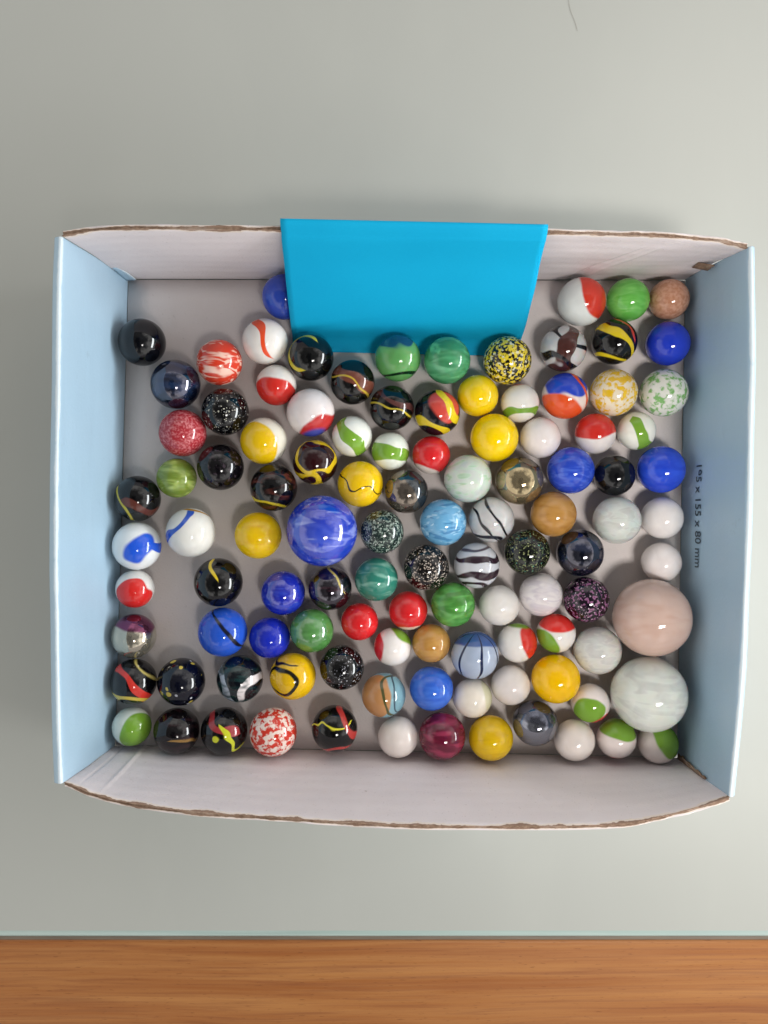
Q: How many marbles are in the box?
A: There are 108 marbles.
